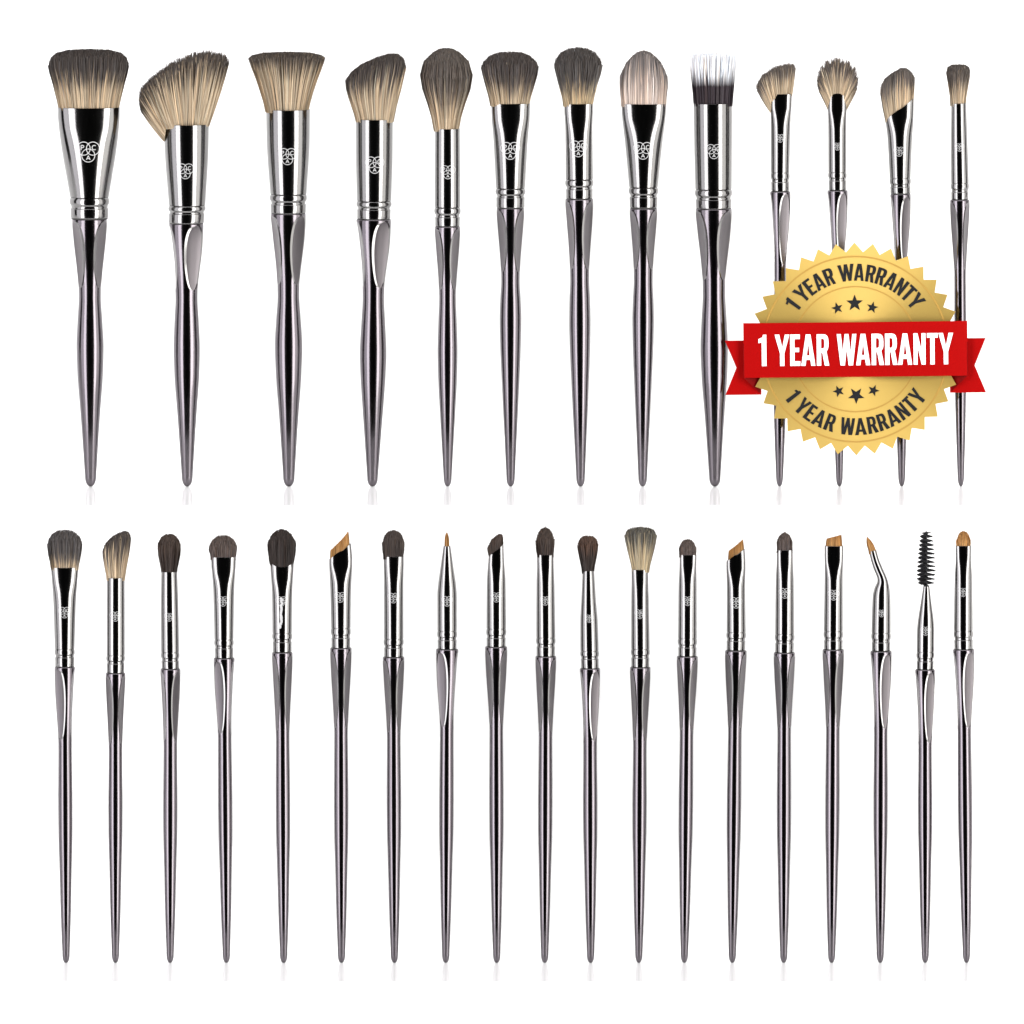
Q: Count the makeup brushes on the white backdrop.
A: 32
